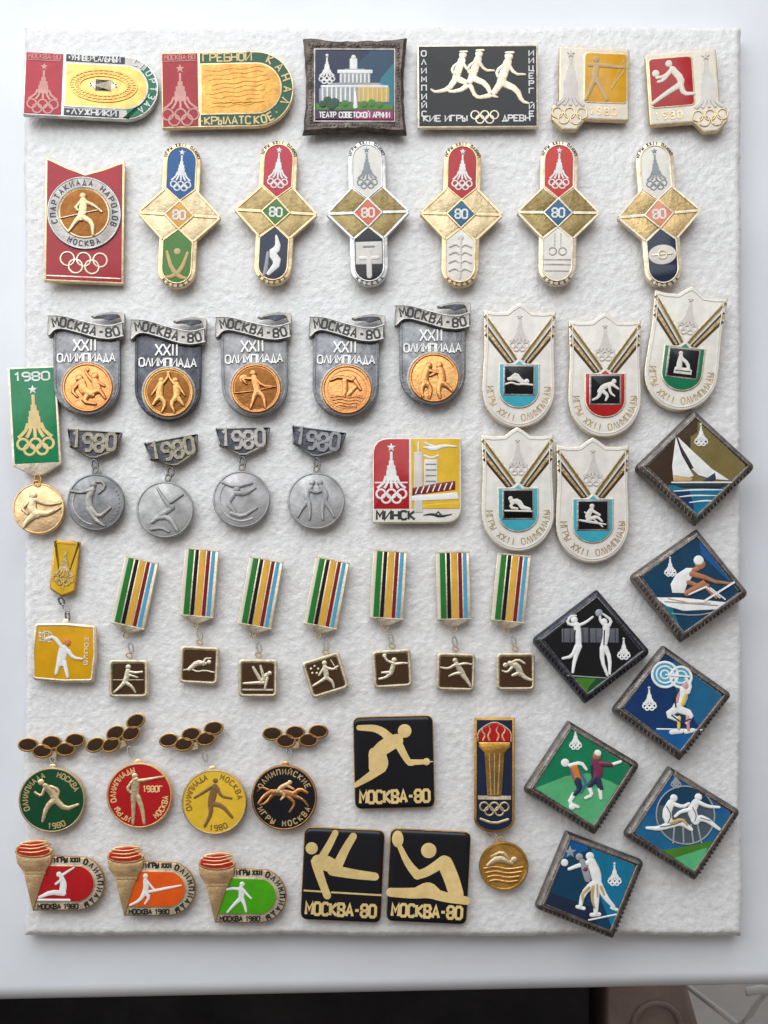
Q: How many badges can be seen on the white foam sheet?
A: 55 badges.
